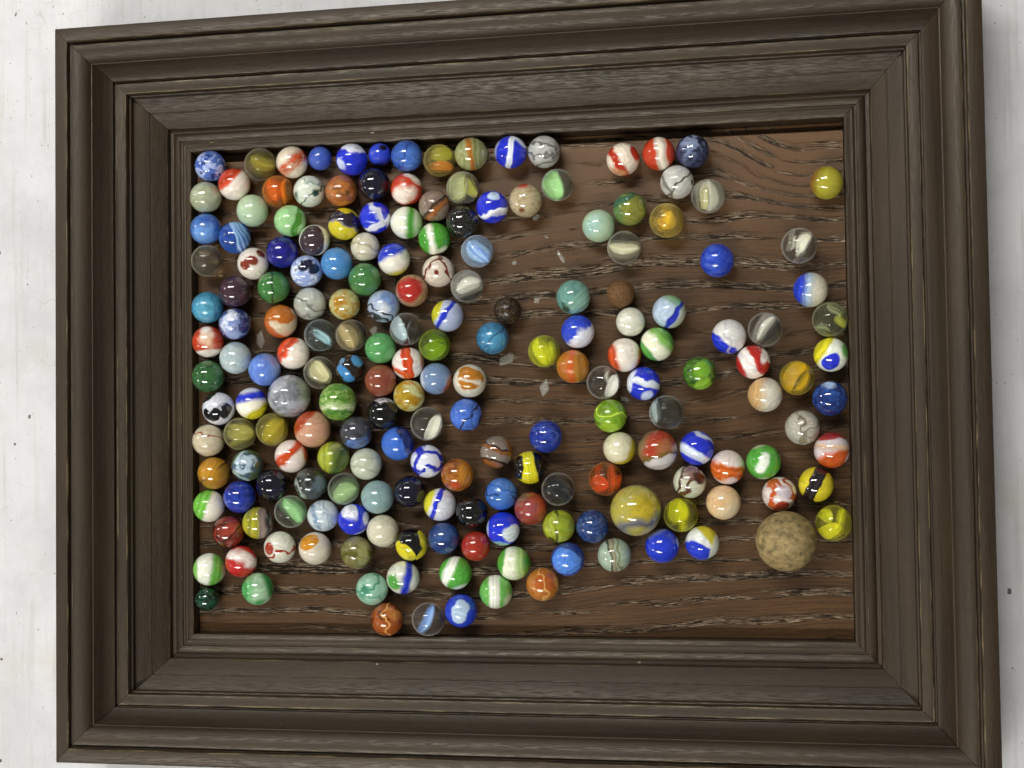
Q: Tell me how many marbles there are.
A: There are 191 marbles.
